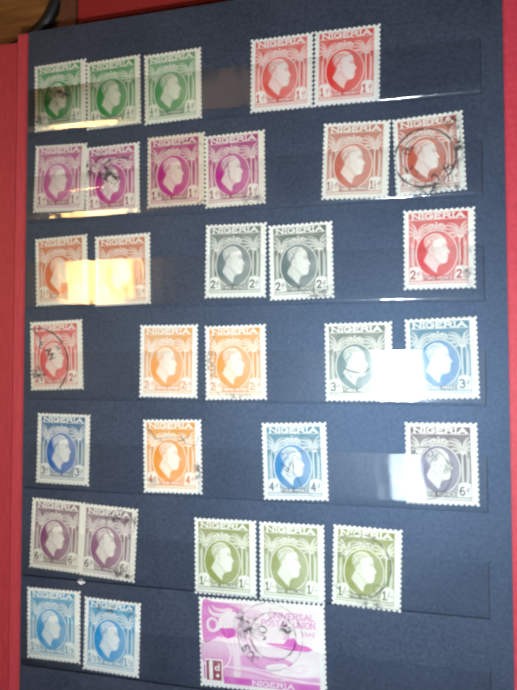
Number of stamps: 33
